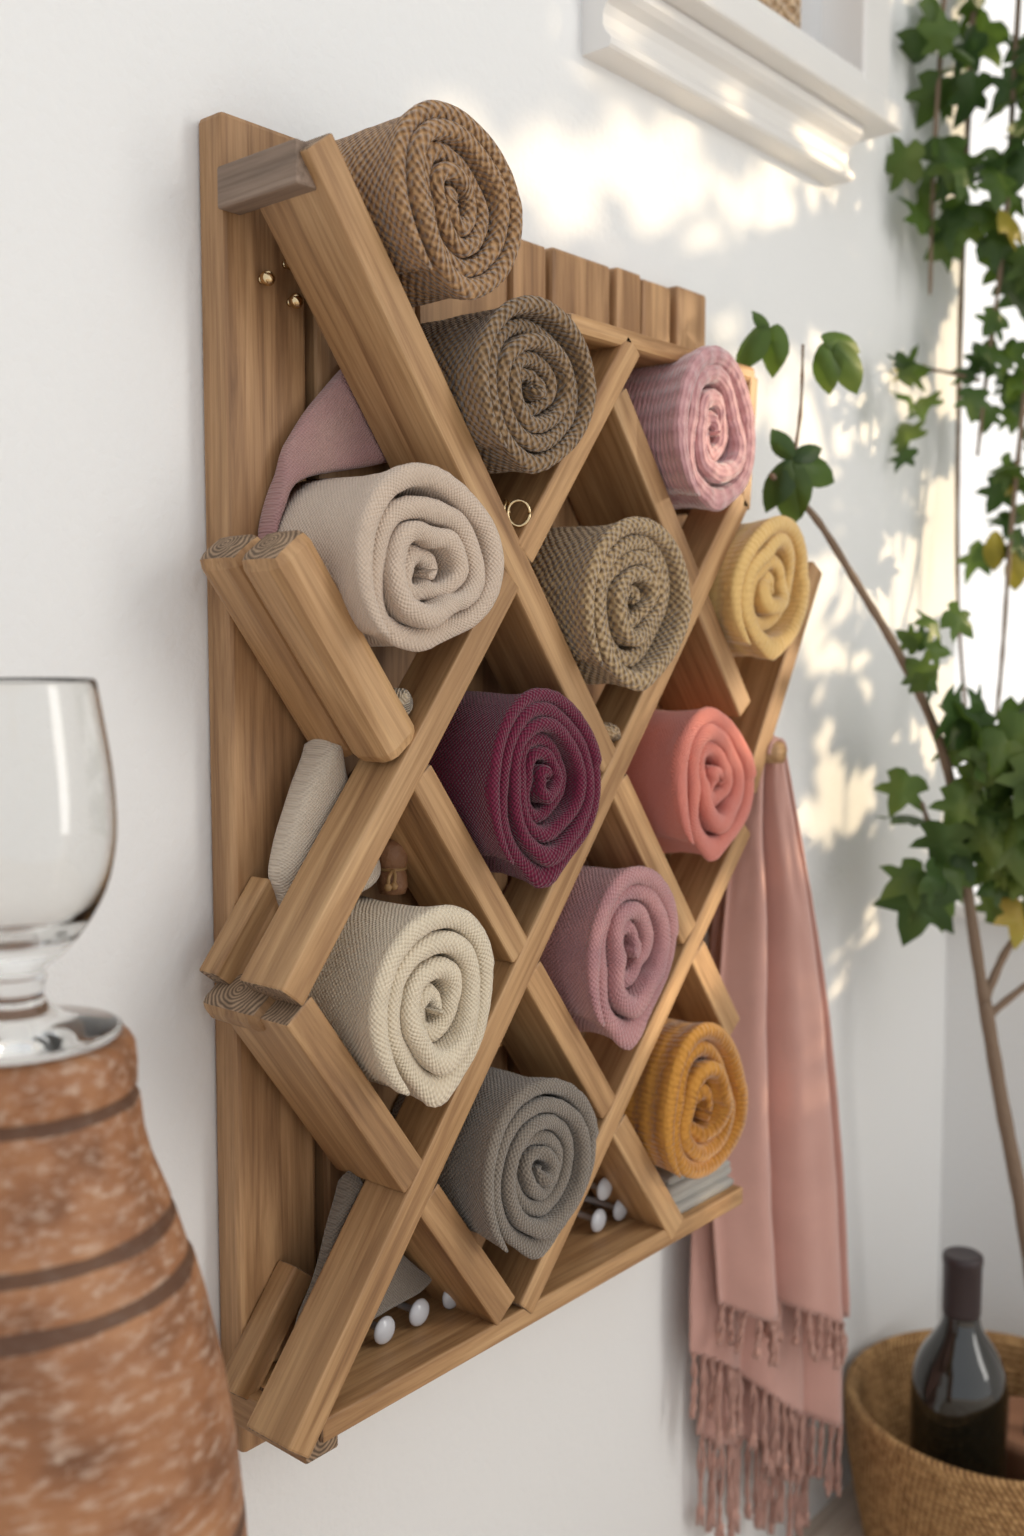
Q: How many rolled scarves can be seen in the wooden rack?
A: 12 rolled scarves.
